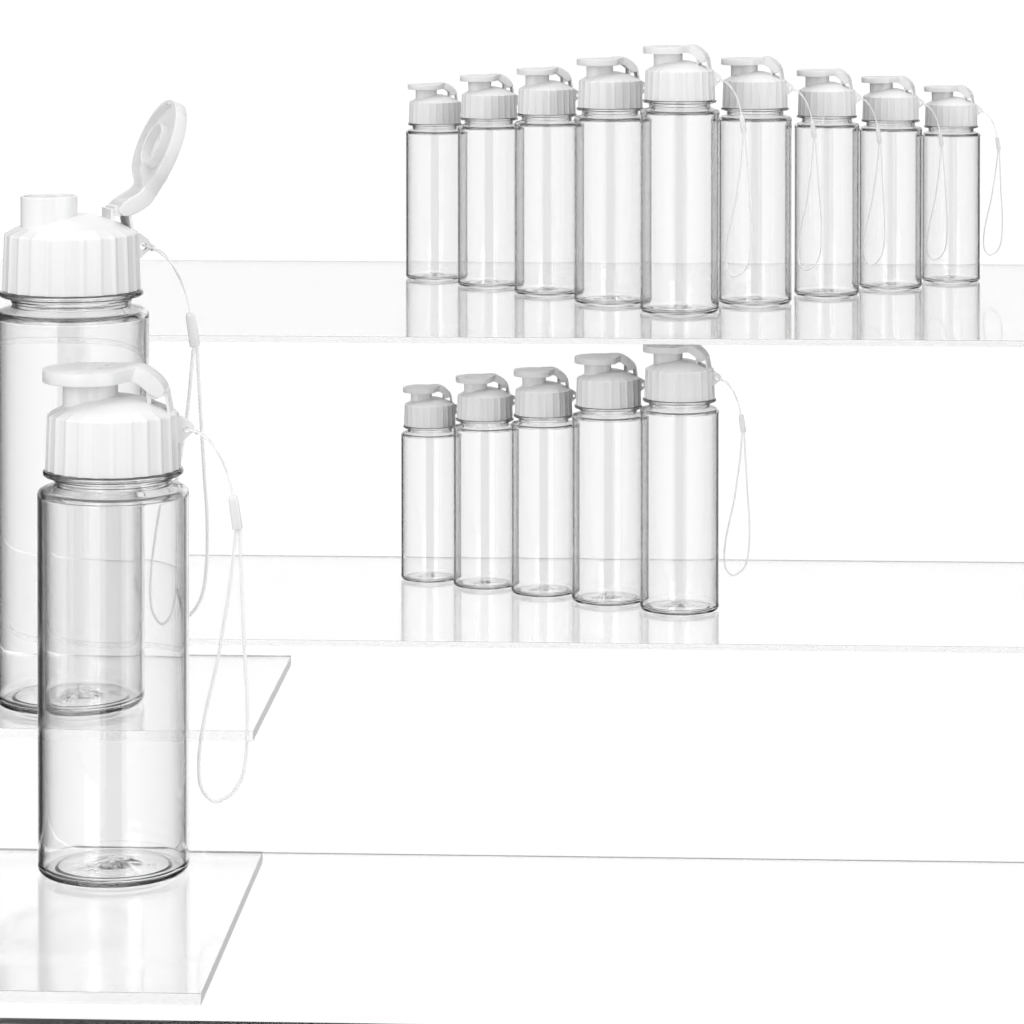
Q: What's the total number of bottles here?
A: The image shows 16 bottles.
